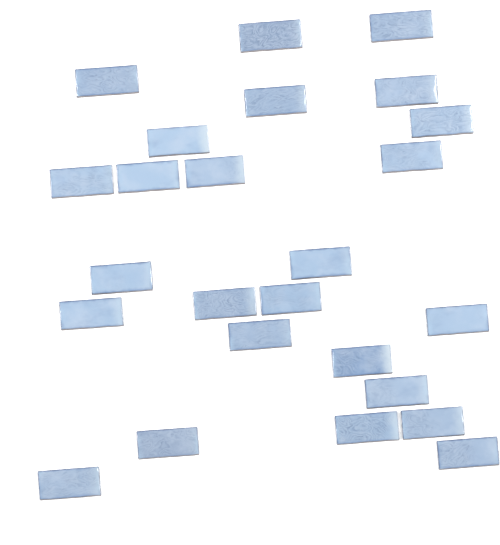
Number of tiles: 25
